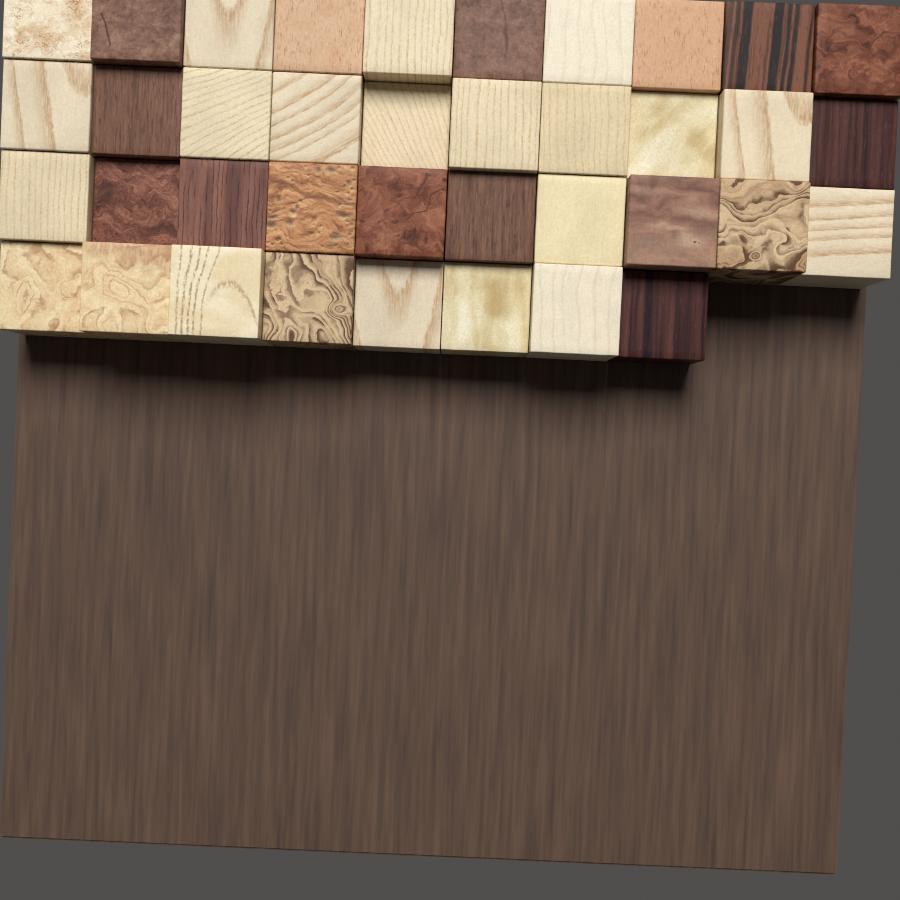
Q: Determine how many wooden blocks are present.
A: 38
